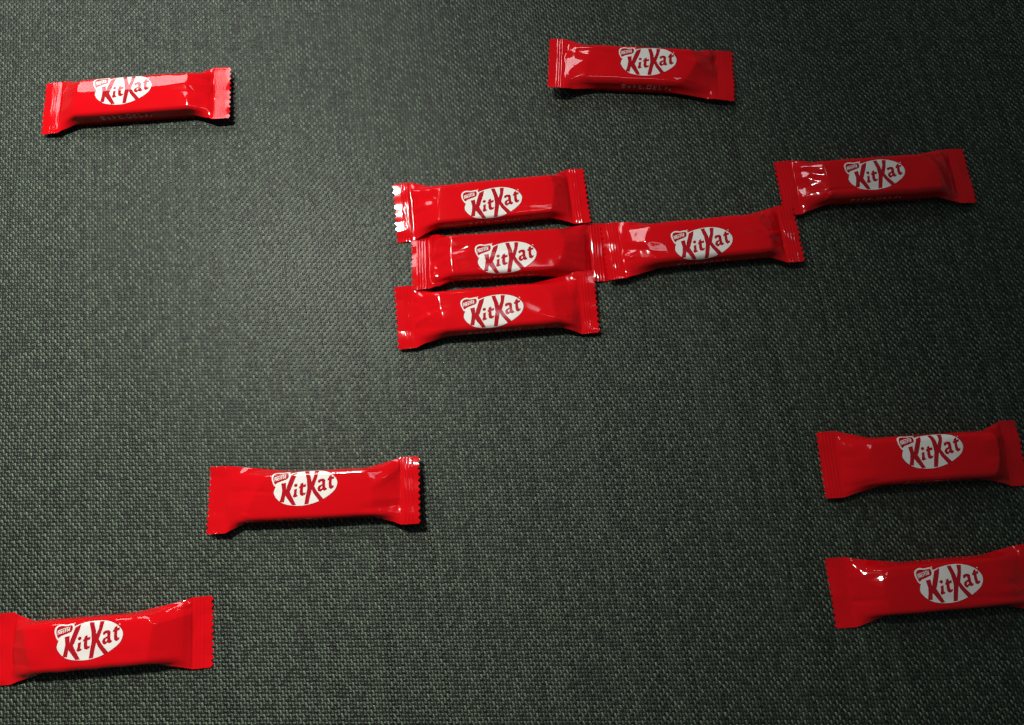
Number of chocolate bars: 11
